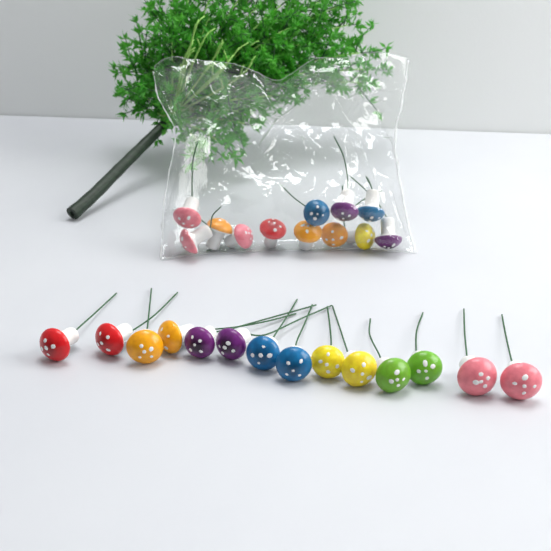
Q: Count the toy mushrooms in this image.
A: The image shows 26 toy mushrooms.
